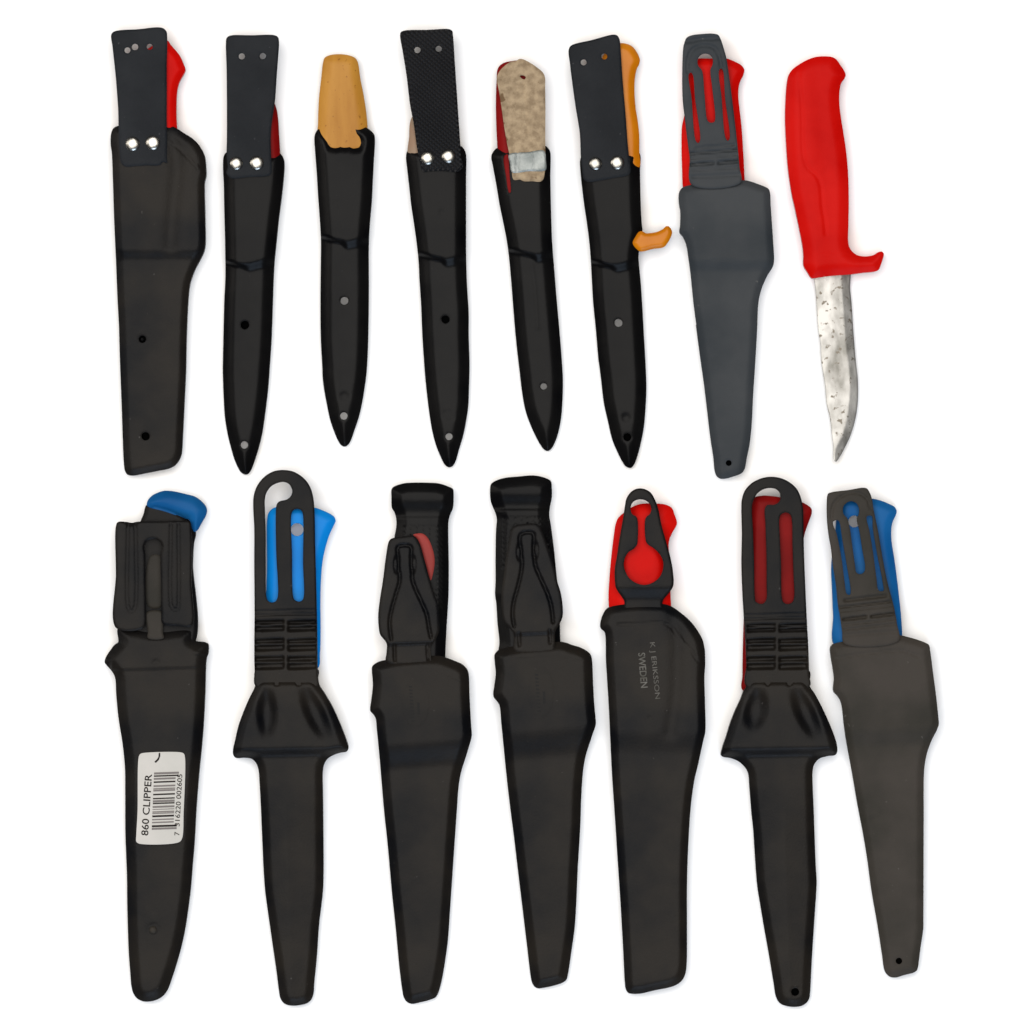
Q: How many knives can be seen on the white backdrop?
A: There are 15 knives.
